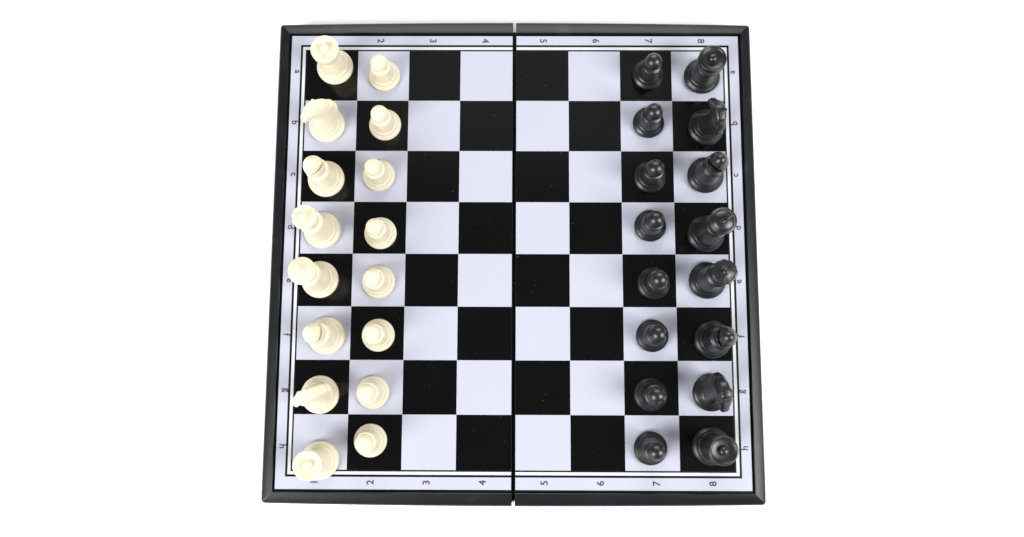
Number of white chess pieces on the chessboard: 16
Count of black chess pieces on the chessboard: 16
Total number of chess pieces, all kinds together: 32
